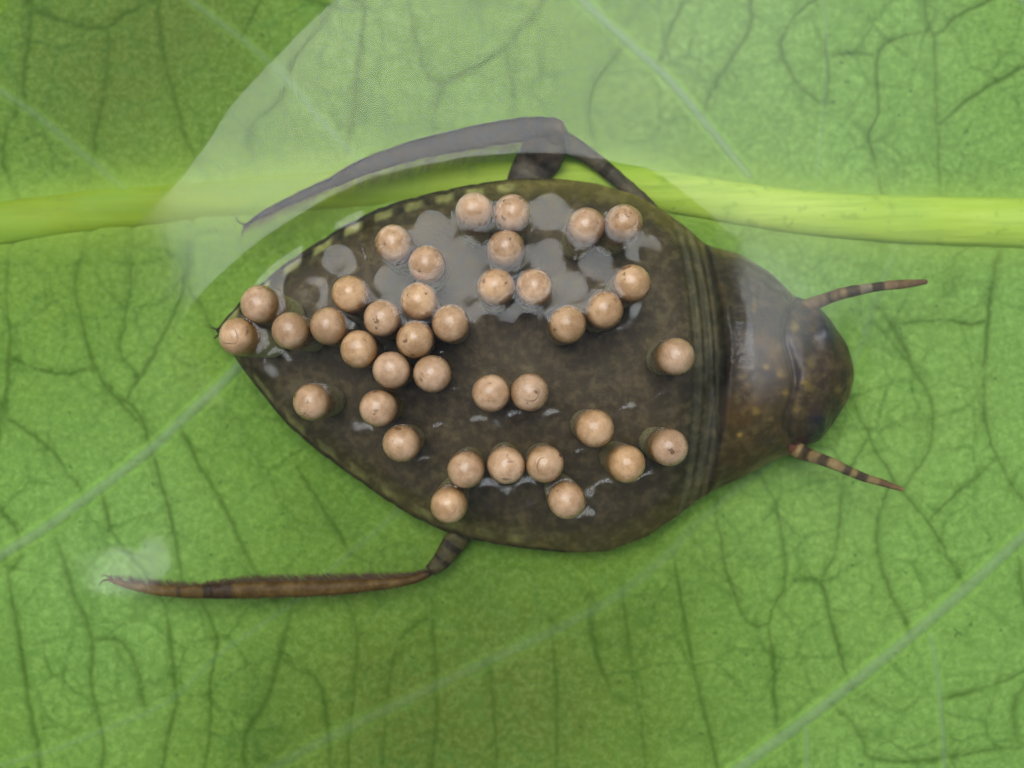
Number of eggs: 38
